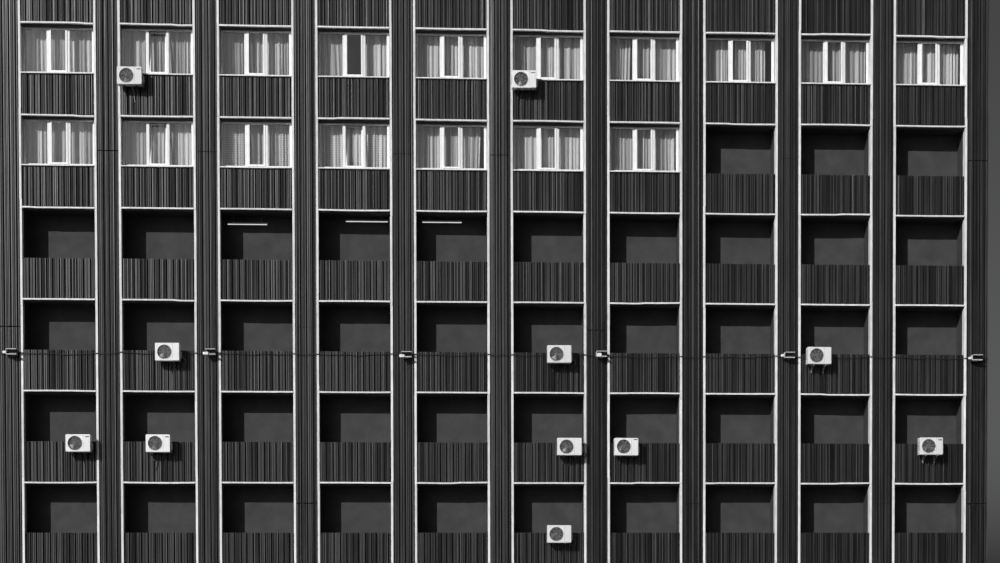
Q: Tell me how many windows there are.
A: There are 17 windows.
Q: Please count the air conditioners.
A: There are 11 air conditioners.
